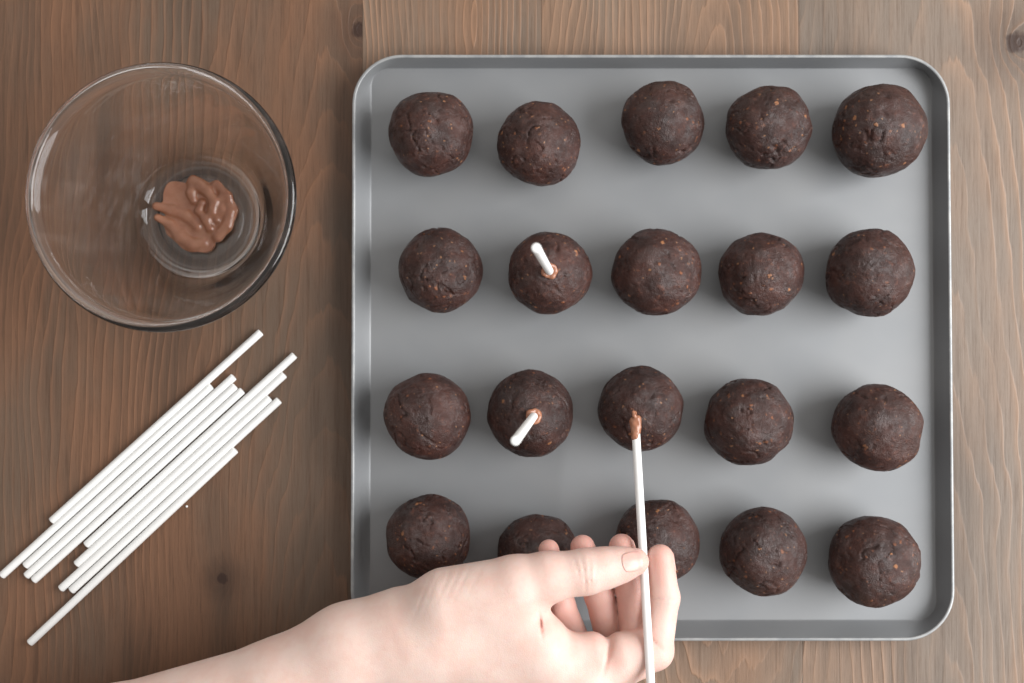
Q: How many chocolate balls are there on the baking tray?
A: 20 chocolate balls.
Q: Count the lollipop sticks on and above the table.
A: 13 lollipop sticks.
